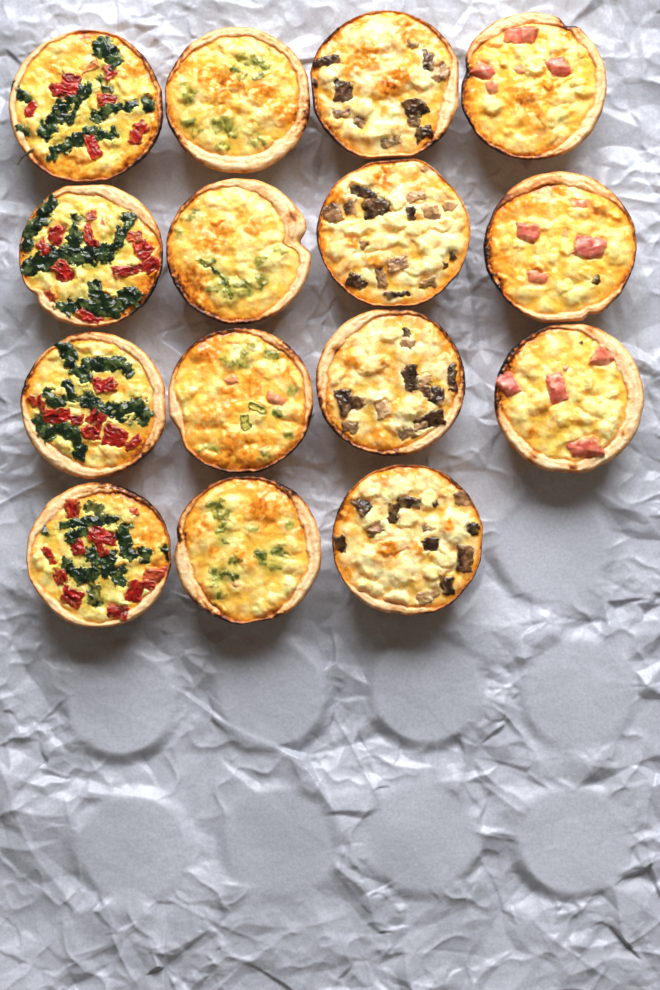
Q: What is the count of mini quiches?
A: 15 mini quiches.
